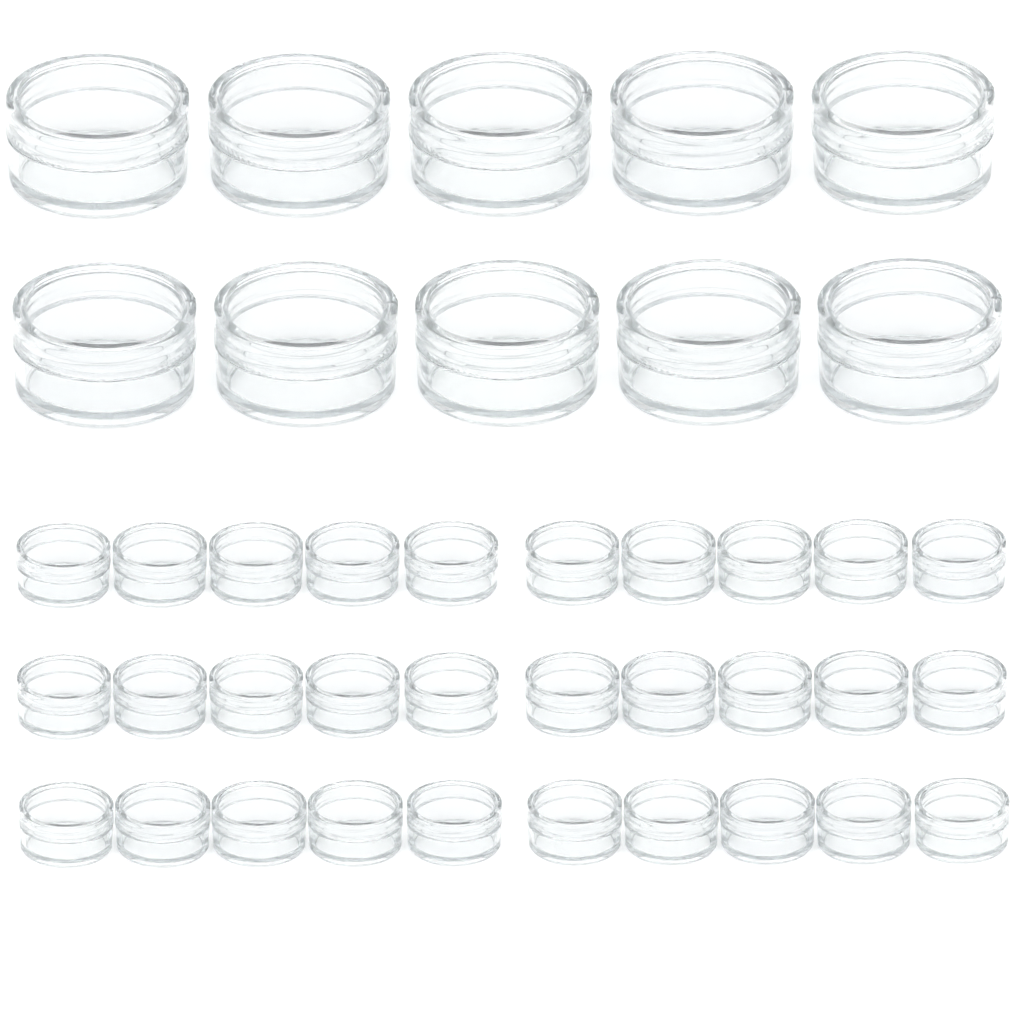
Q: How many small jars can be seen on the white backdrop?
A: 30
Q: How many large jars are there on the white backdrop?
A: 10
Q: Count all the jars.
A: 40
